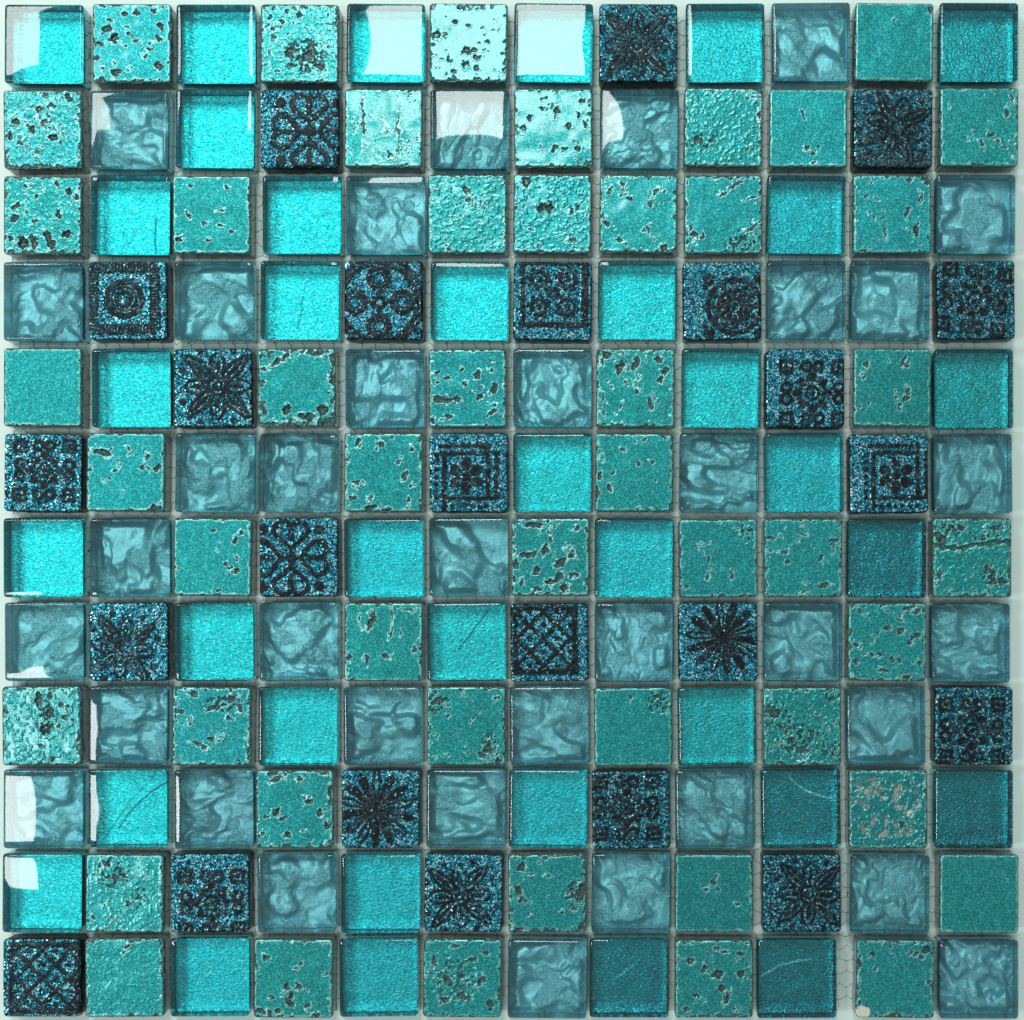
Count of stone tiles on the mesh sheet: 48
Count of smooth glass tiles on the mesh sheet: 36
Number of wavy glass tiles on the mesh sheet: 36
